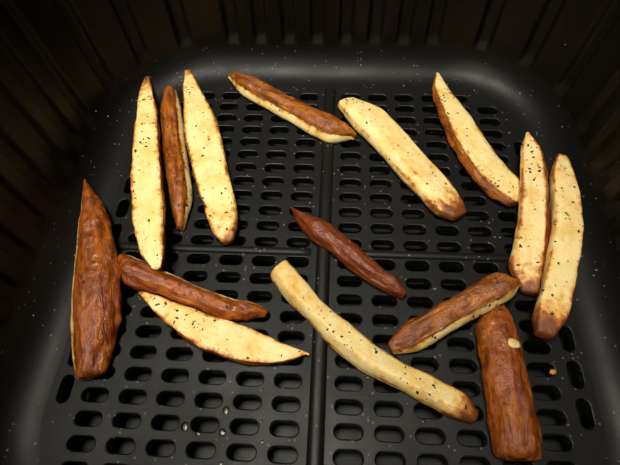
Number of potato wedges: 15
